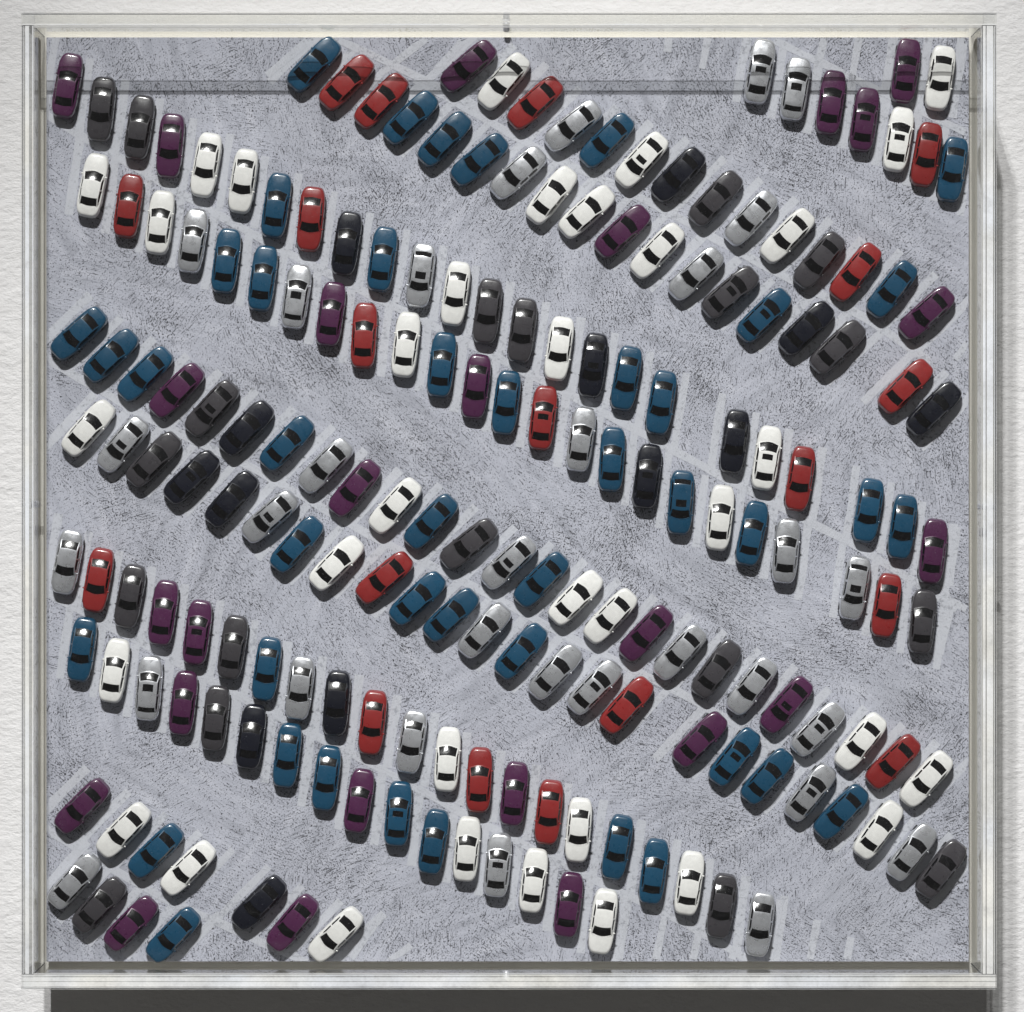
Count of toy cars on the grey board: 186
